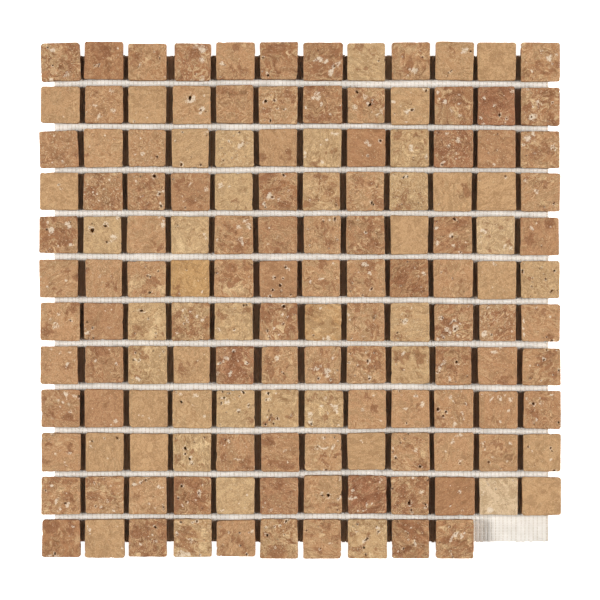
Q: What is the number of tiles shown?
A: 142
